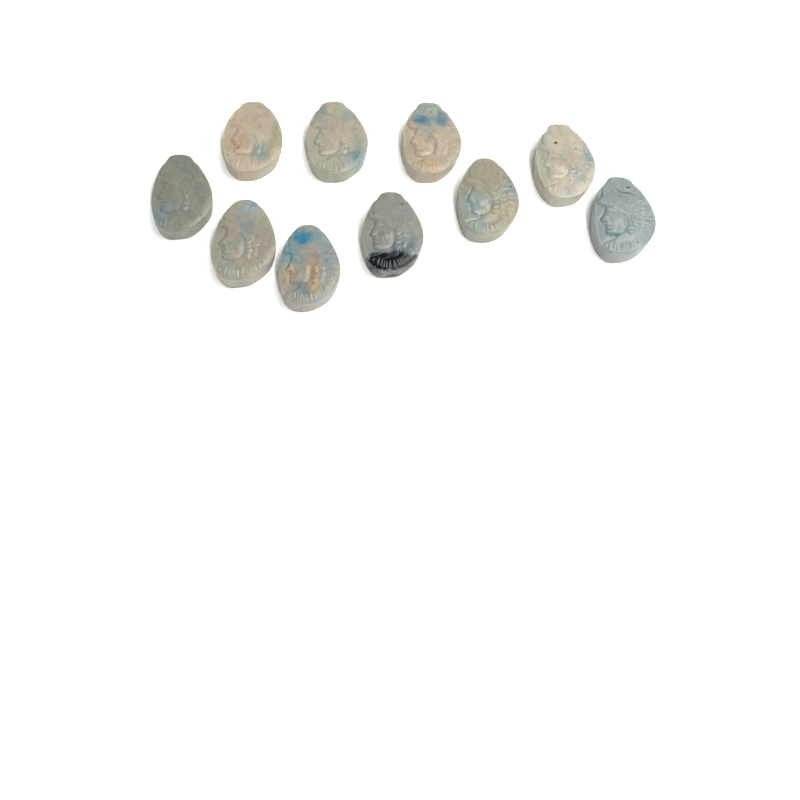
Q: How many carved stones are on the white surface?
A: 10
